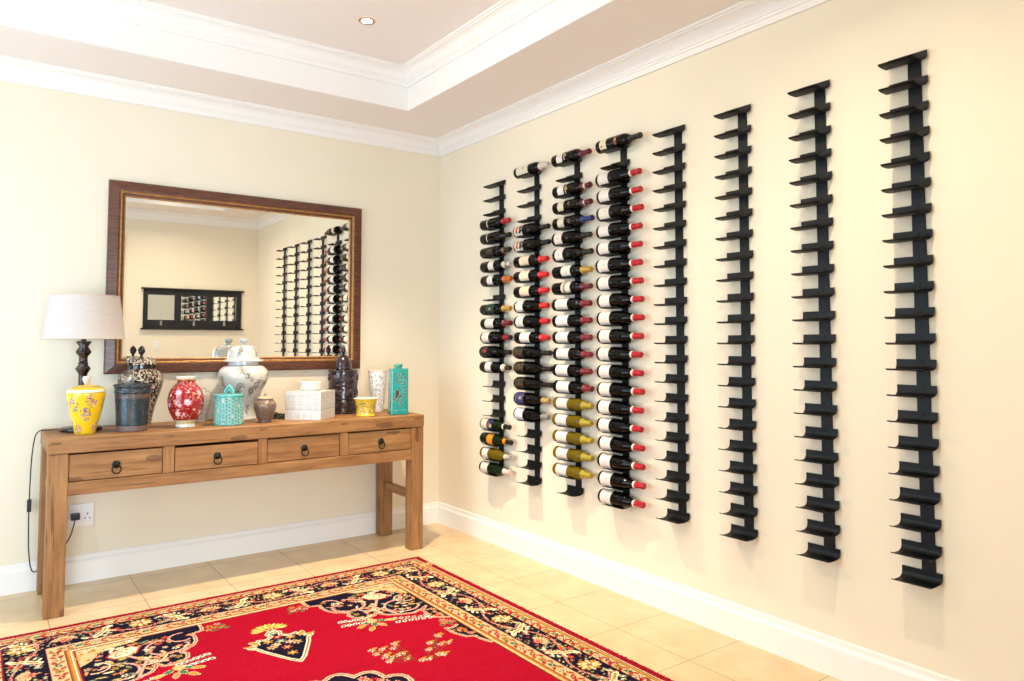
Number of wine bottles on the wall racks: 67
